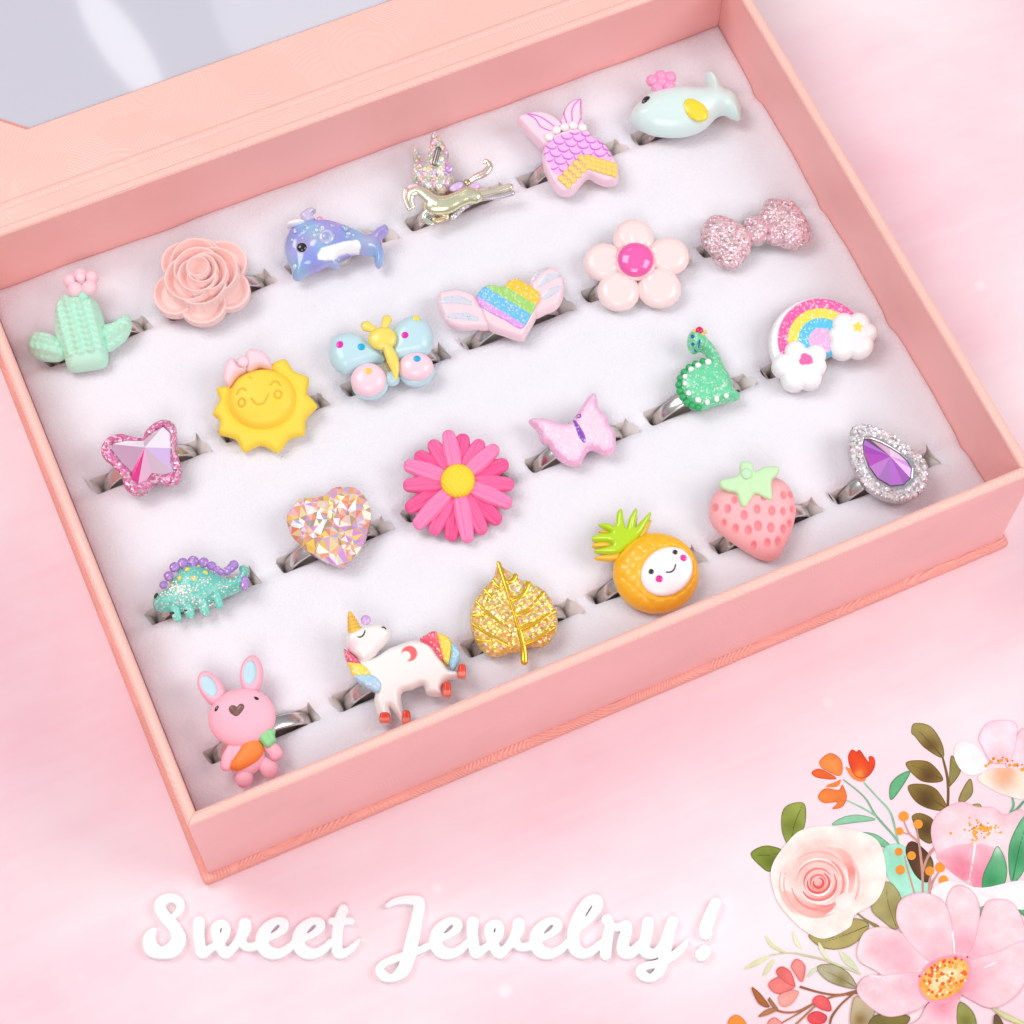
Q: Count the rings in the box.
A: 24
